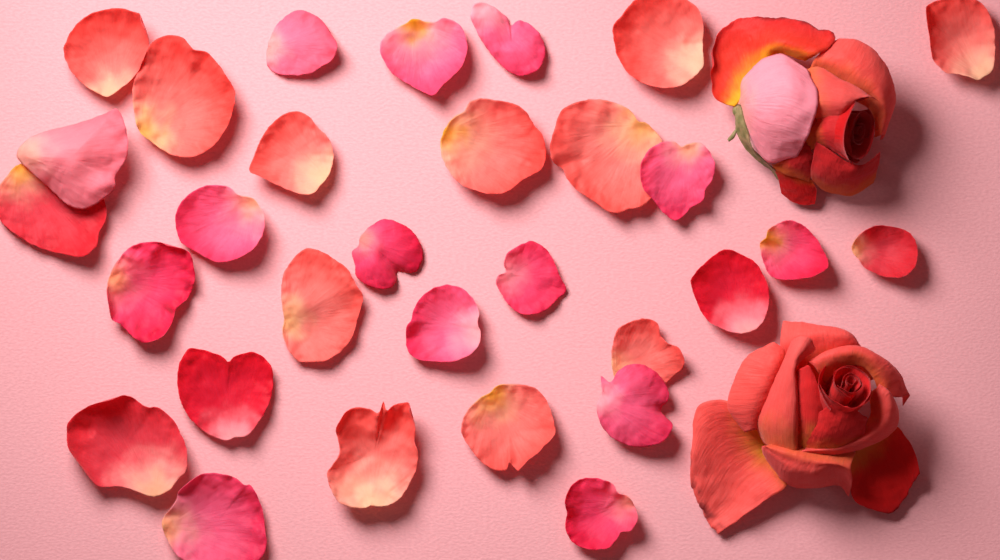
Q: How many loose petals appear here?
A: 30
